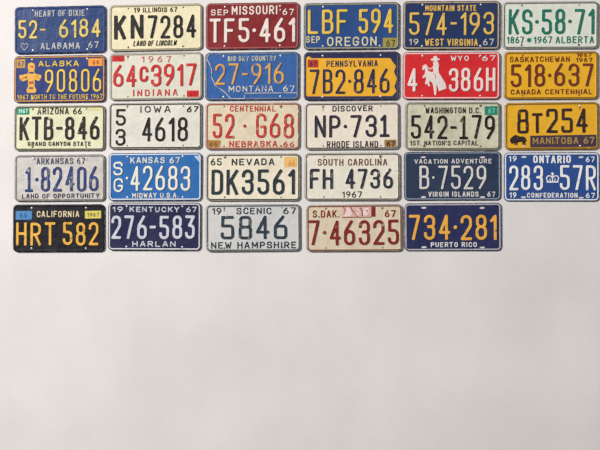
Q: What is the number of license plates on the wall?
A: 29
